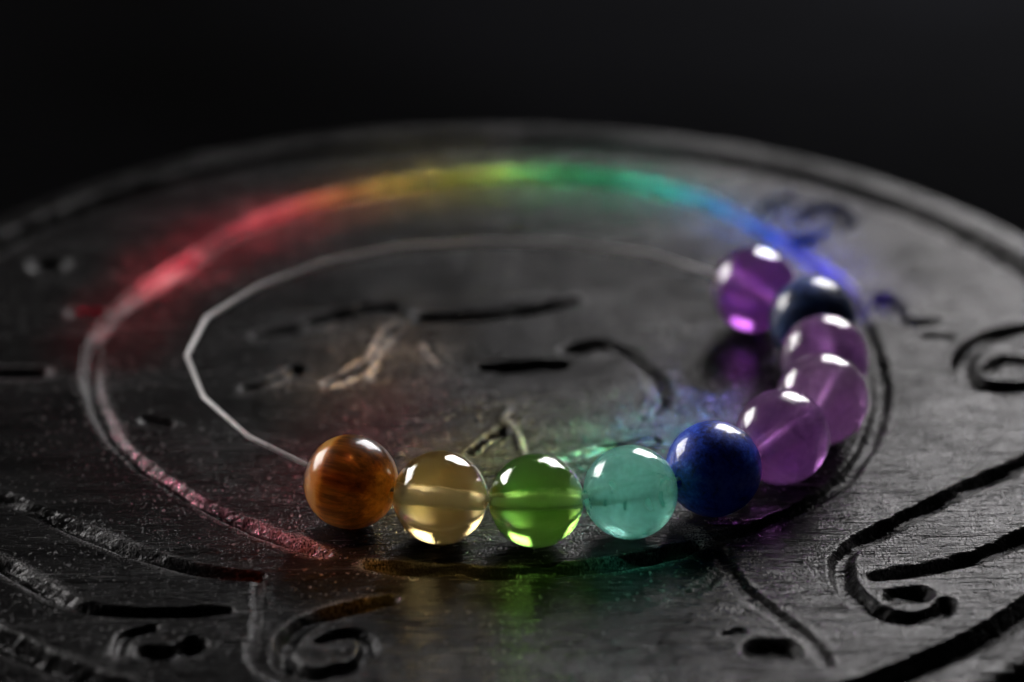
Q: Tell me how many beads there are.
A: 10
